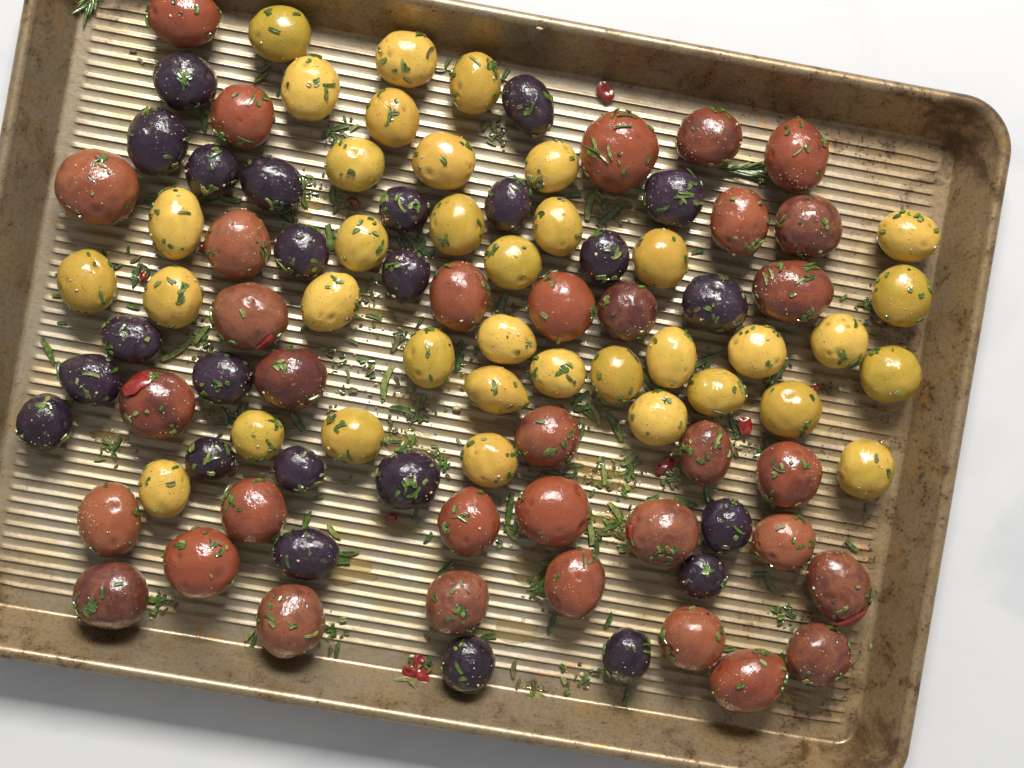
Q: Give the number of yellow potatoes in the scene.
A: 36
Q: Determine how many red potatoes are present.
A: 34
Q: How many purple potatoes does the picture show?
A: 24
